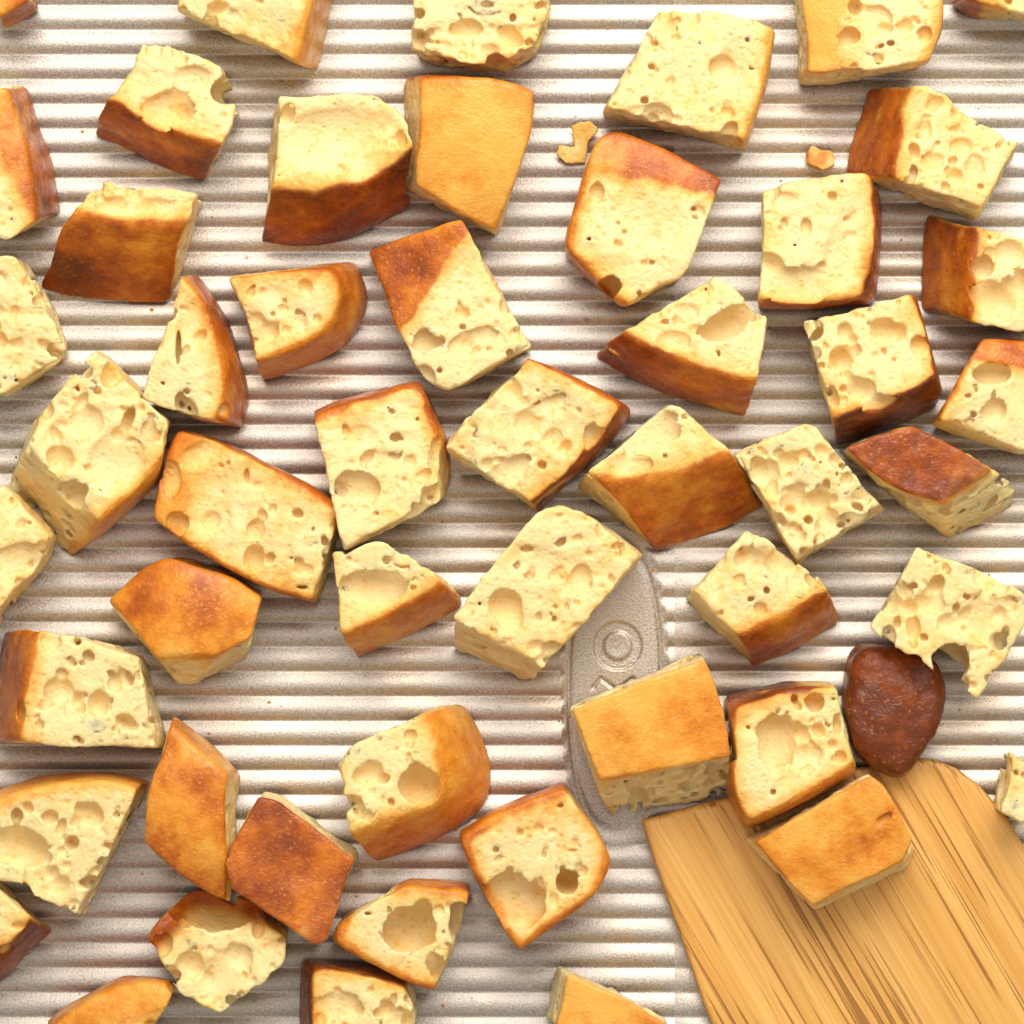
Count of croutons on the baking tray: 52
